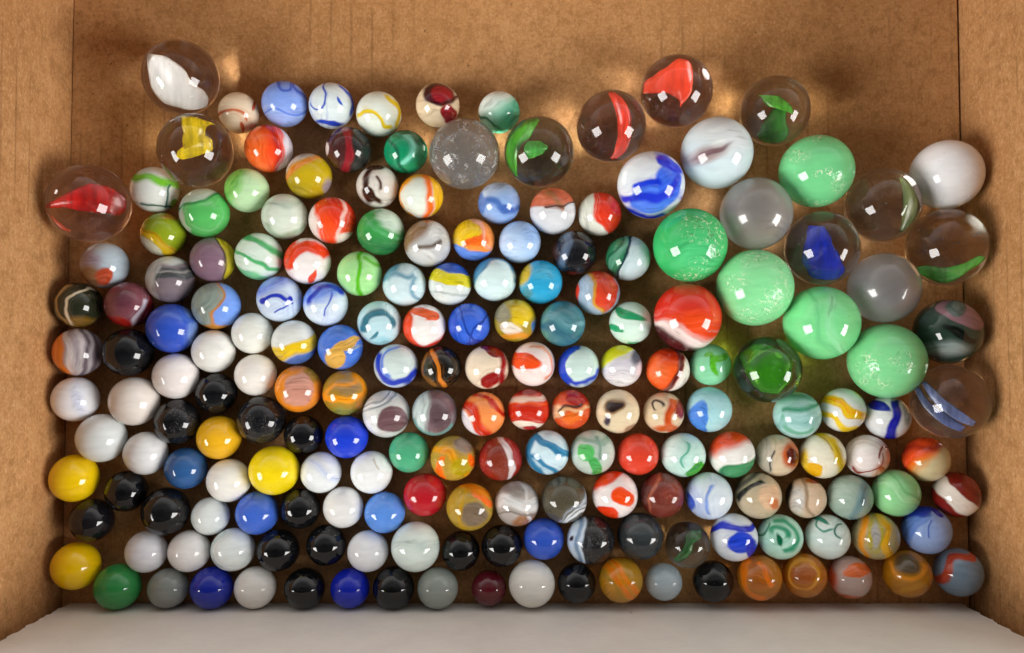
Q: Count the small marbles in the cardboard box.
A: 165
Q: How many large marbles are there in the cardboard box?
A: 25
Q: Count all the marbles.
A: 190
